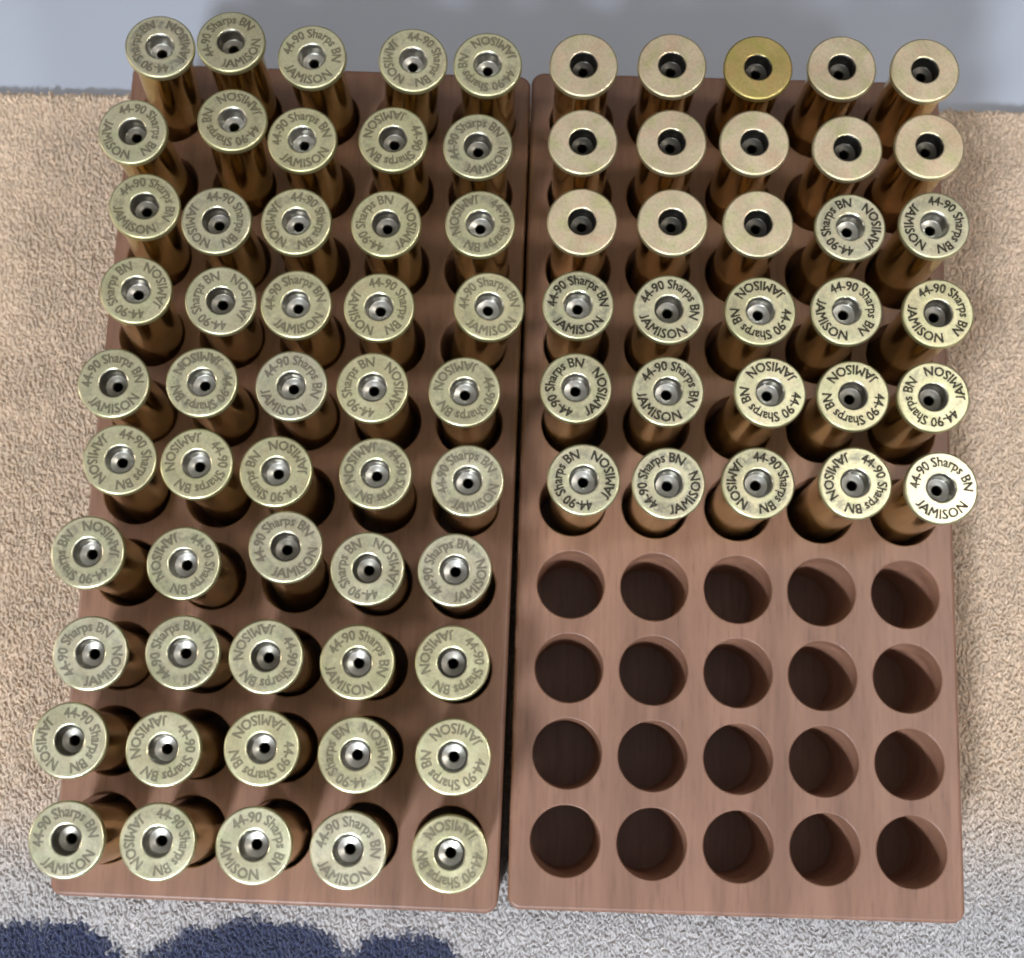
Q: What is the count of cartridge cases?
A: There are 80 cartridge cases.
